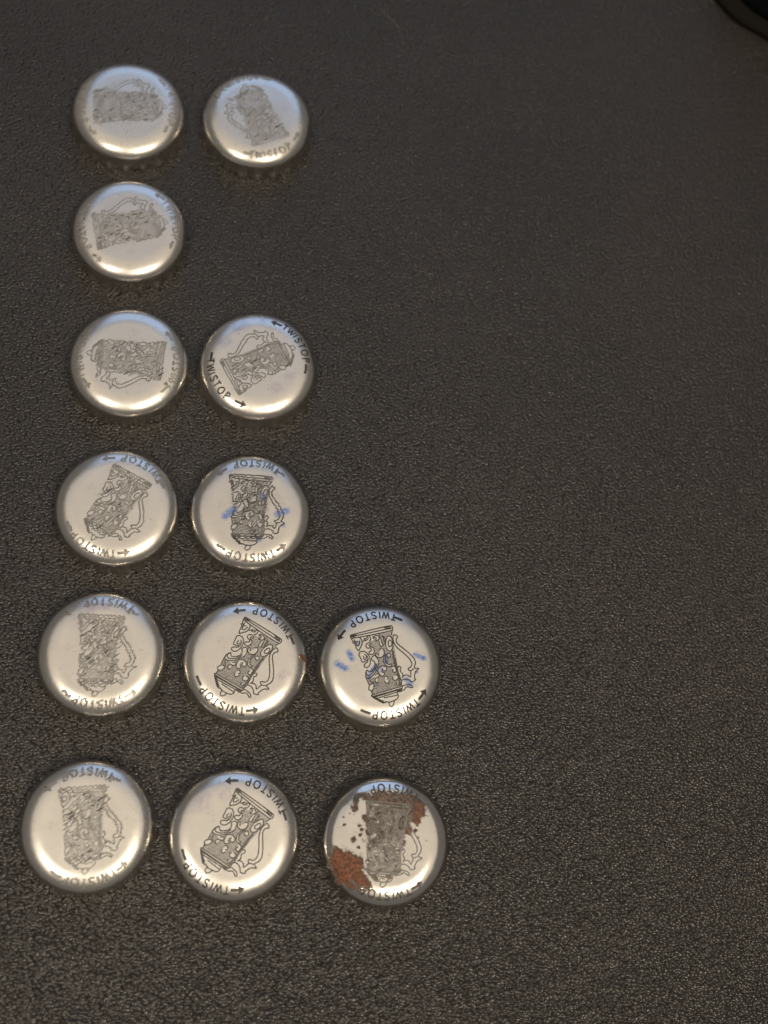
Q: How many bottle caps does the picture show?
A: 13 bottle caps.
